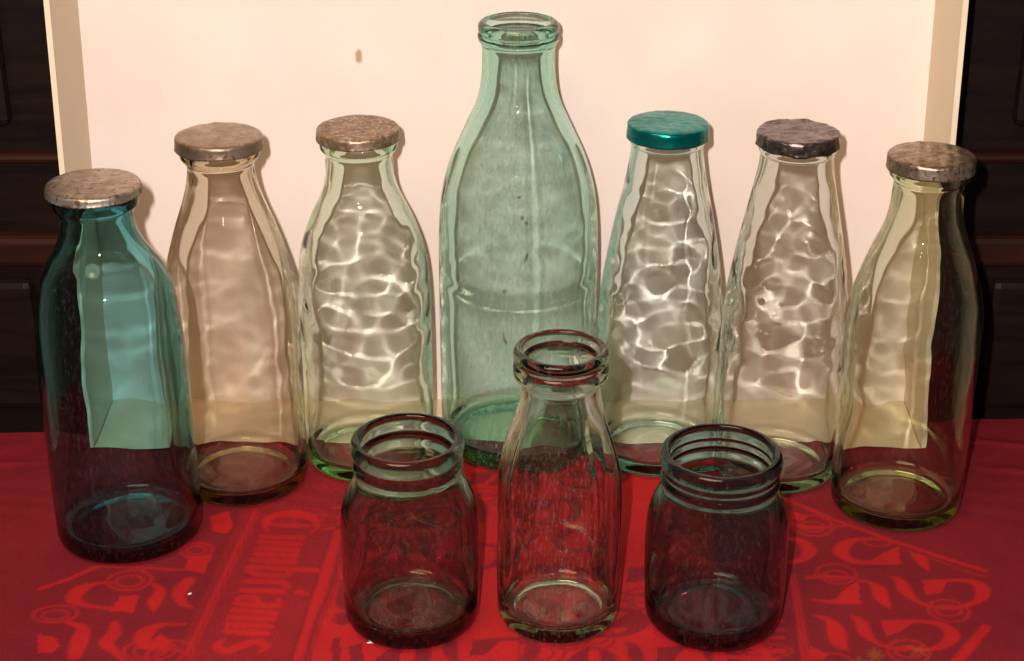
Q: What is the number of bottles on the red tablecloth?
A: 8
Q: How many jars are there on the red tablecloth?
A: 2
